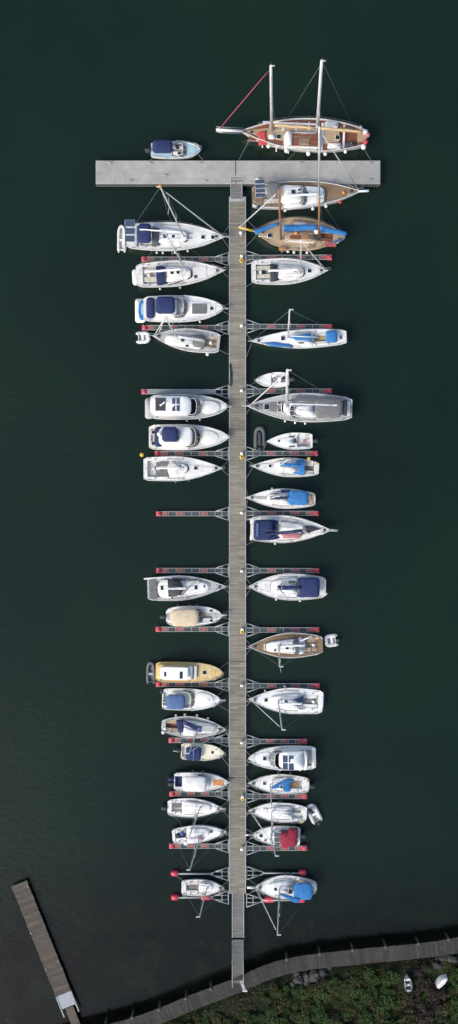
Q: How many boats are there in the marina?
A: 45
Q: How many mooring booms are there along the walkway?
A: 26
